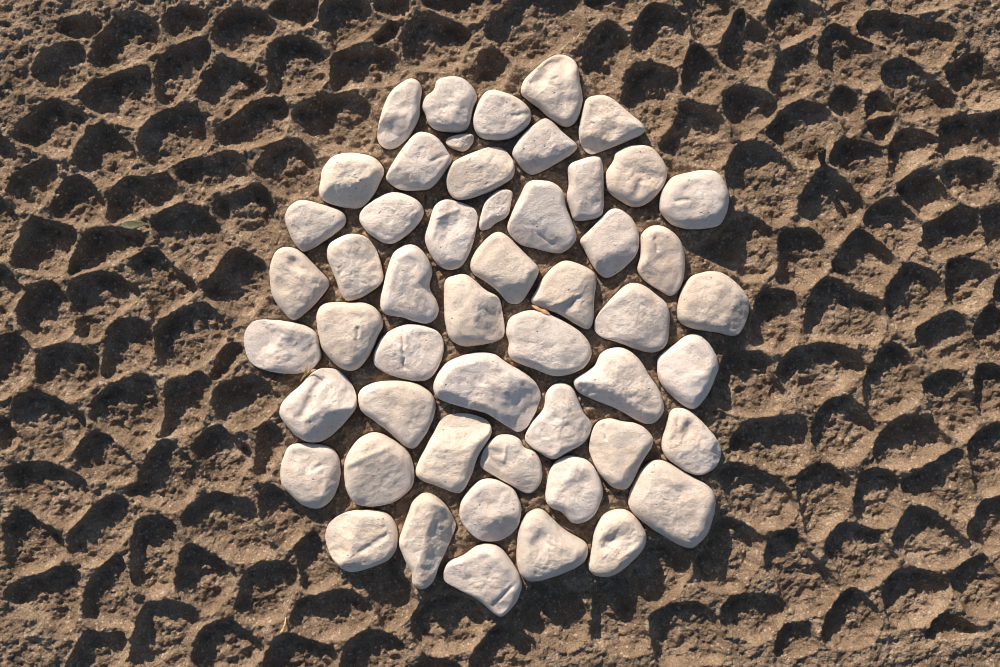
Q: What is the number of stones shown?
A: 52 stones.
